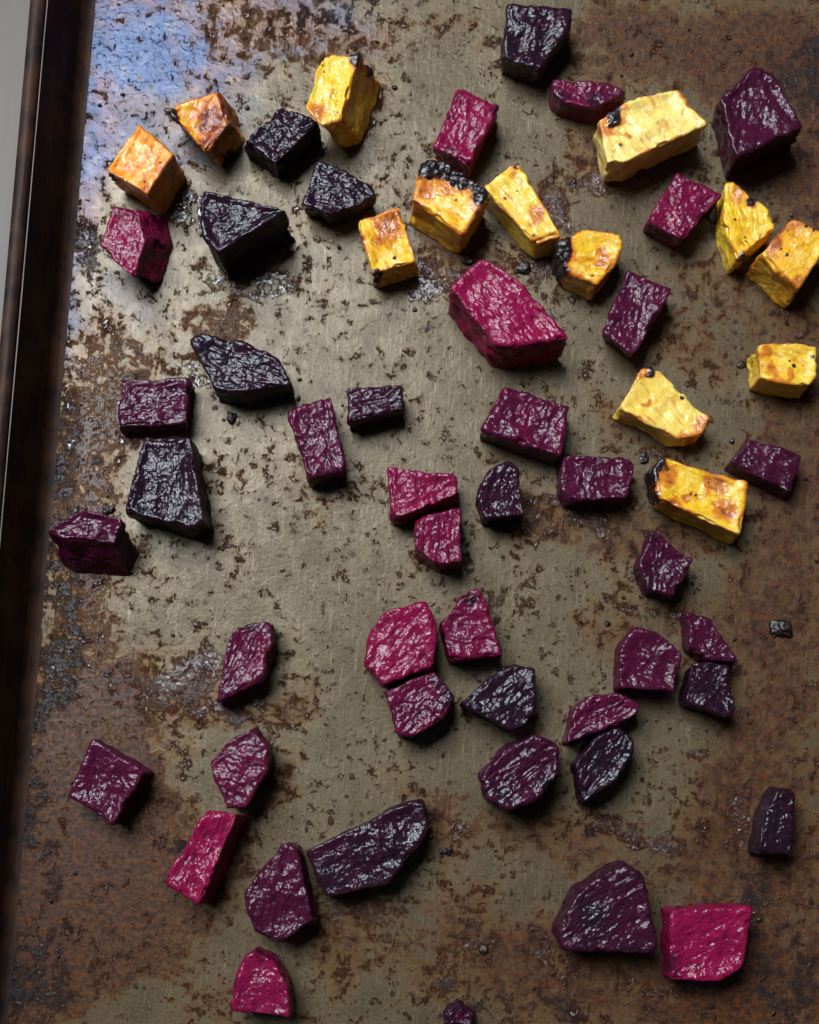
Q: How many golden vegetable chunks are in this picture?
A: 13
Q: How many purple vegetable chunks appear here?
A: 45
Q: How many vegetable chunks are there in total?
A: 58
